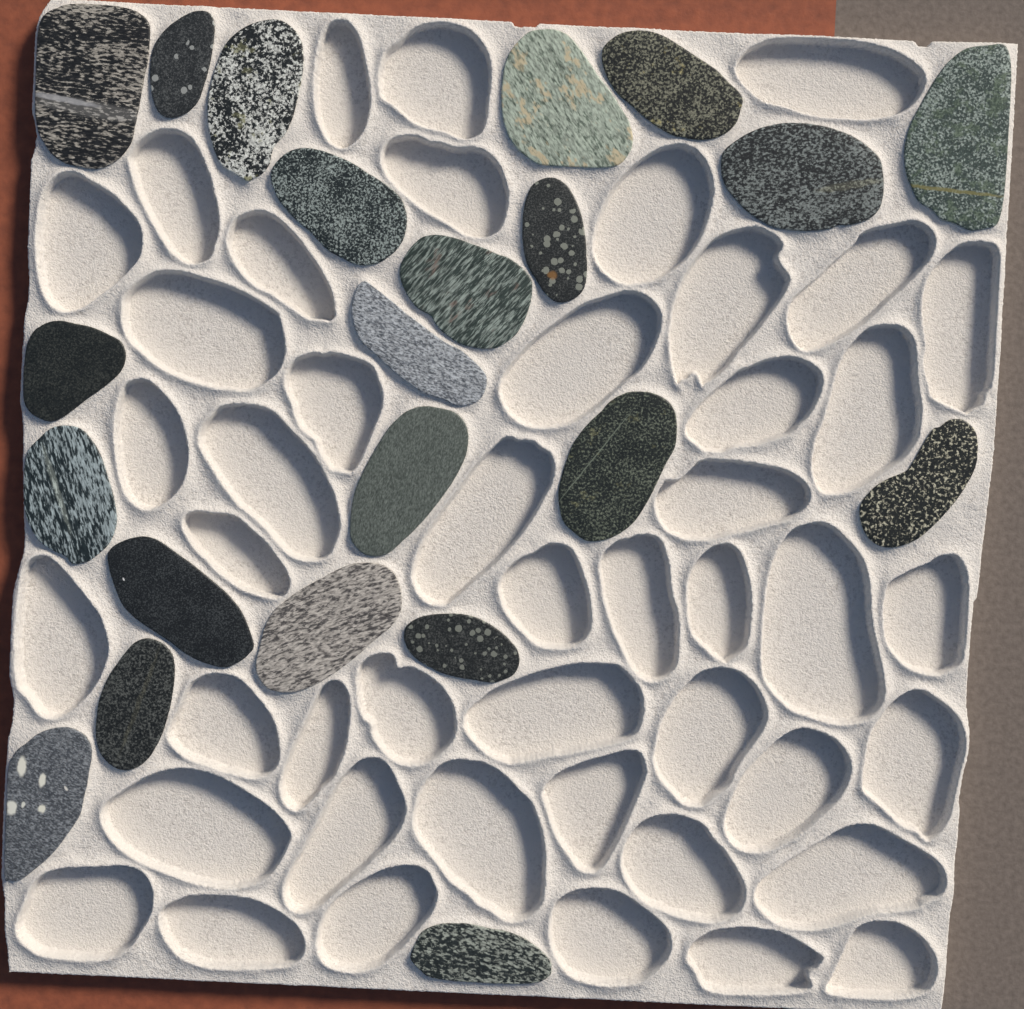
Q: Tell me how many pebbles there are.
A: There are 22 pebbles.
